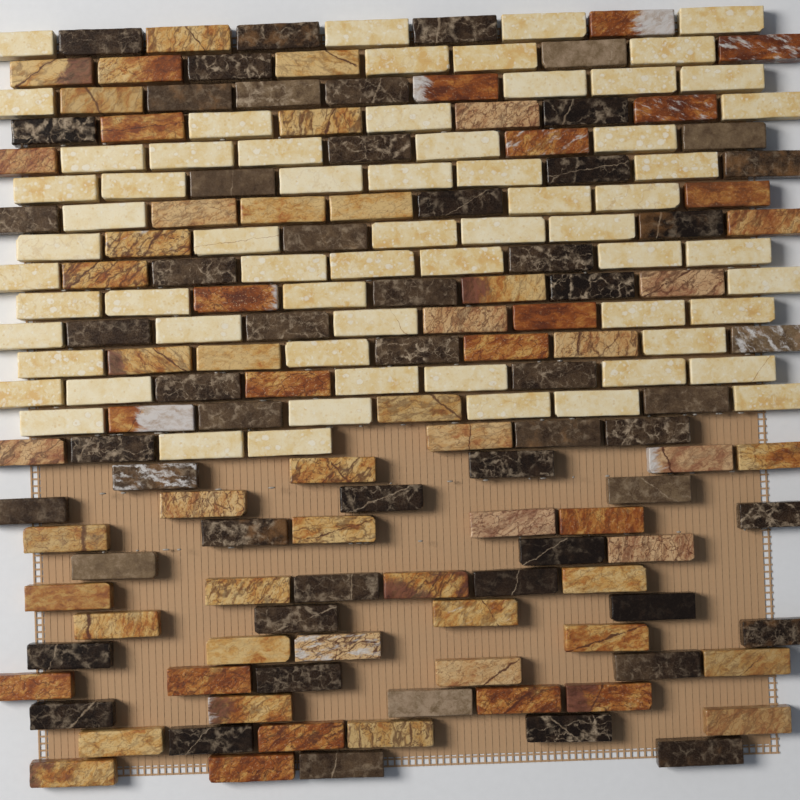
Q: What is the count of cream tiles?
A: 64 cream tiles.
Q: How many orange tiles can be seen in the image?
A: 66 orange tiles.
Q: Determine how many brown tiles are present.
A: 57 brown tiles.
